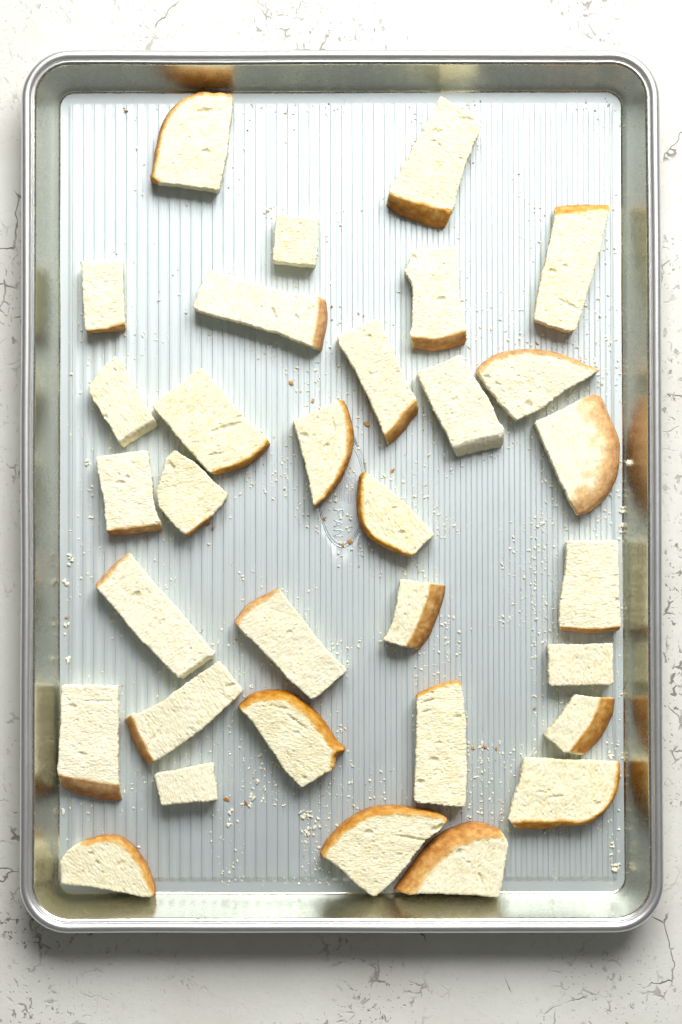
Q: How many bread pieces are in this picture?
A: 32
